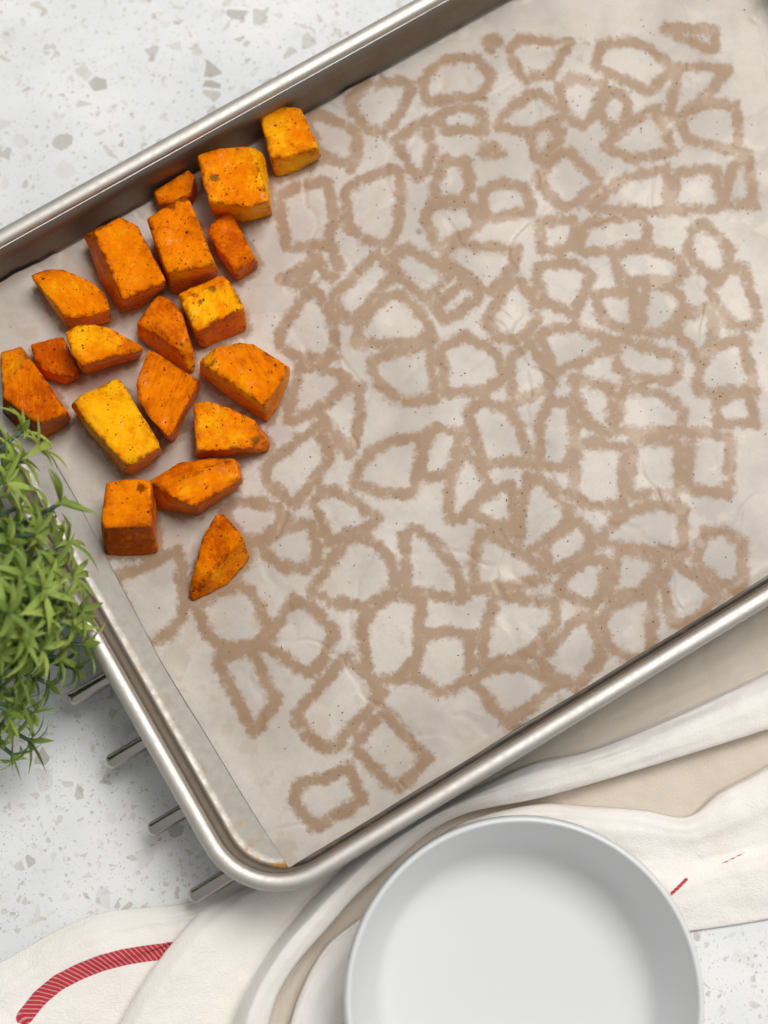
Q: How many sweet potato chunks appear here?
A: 19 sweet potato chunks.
